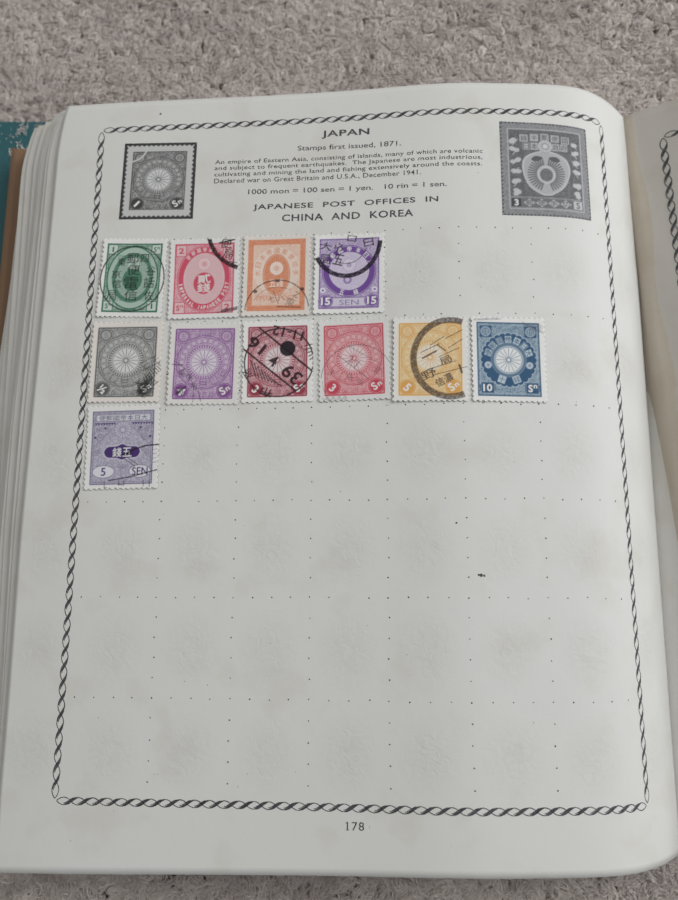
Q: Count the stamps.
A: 11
